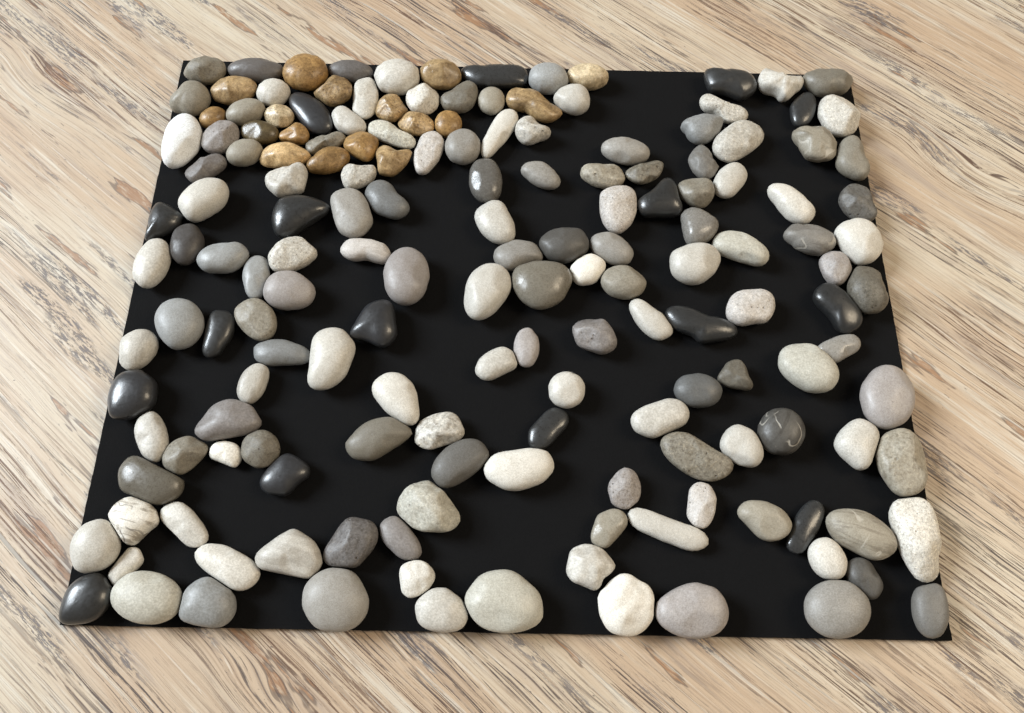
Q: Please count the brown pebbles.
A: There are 17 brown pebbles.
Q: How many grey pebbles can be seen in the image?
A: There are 71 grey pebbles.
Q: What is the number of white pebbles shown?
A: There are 63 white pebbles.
